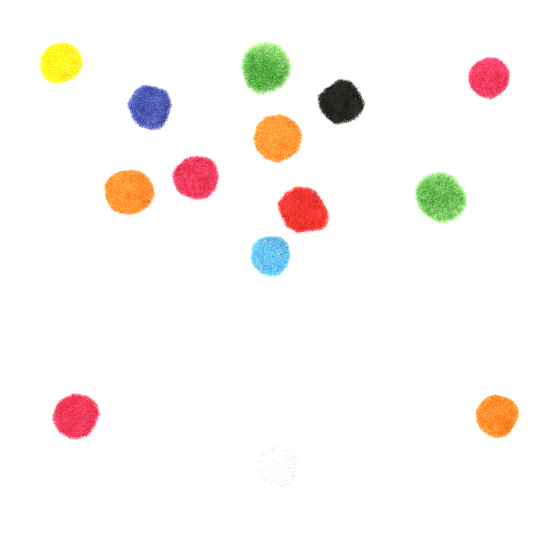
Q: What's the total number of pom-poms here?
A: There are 14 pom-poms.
